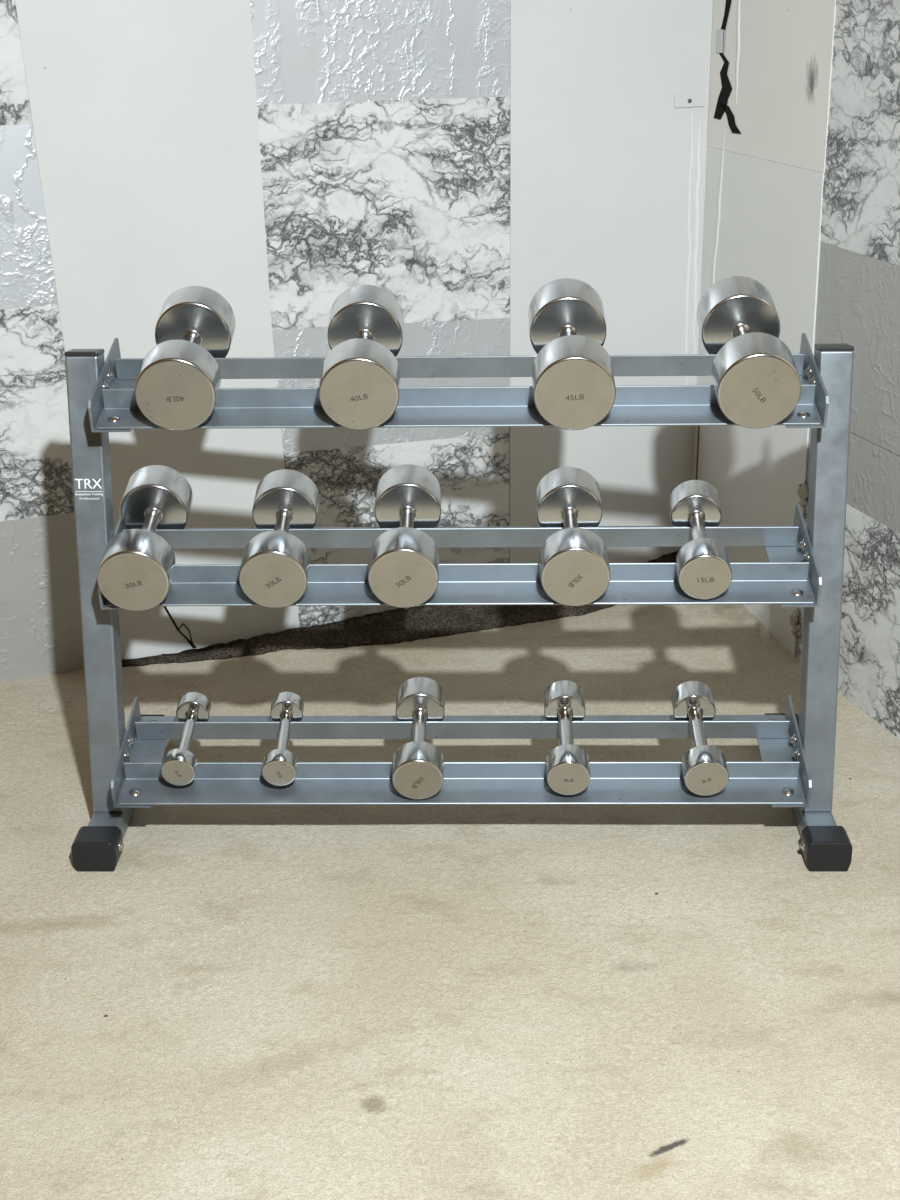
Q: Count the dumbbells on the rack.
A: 14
